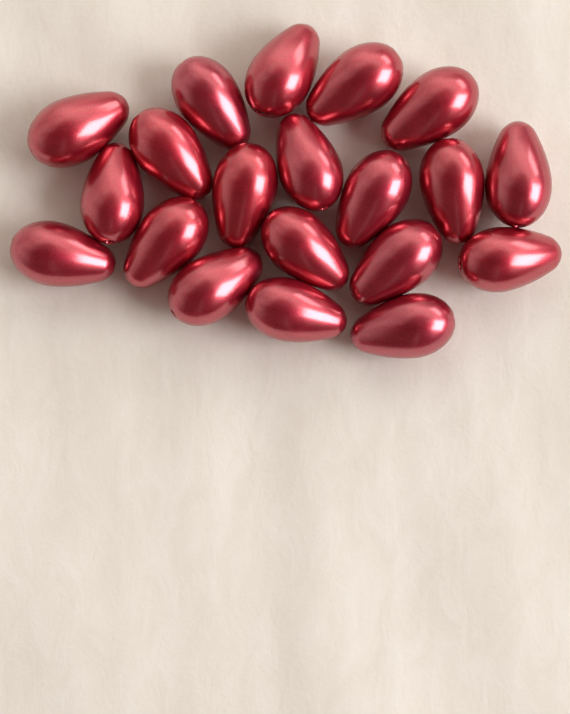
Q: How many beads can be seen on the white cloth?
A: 20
